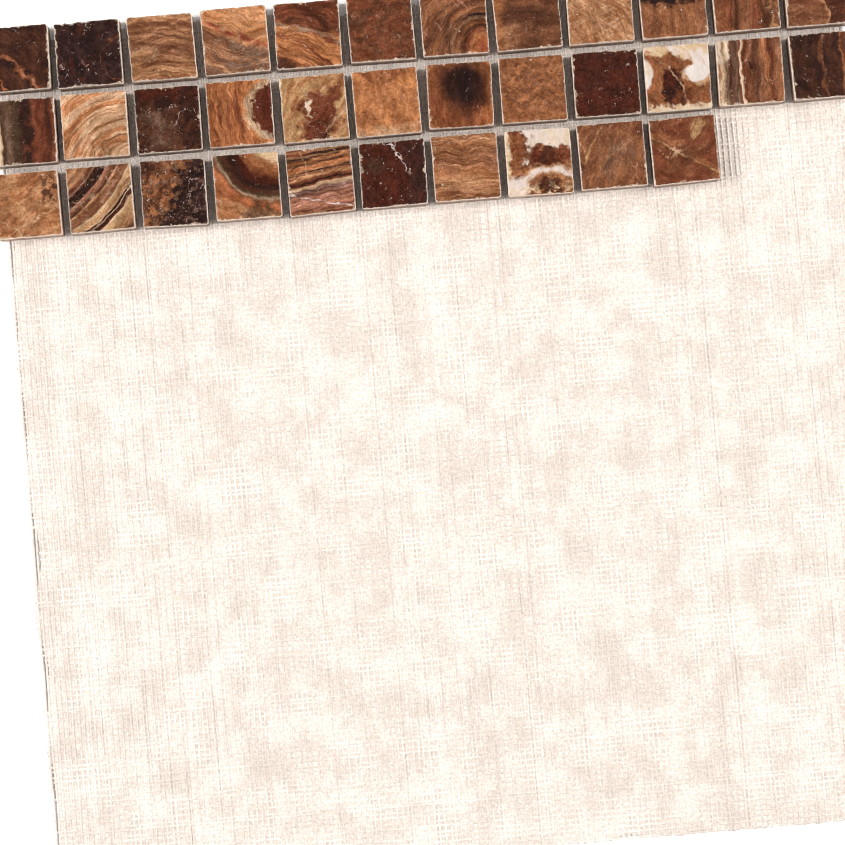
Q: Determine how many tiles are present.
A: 34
